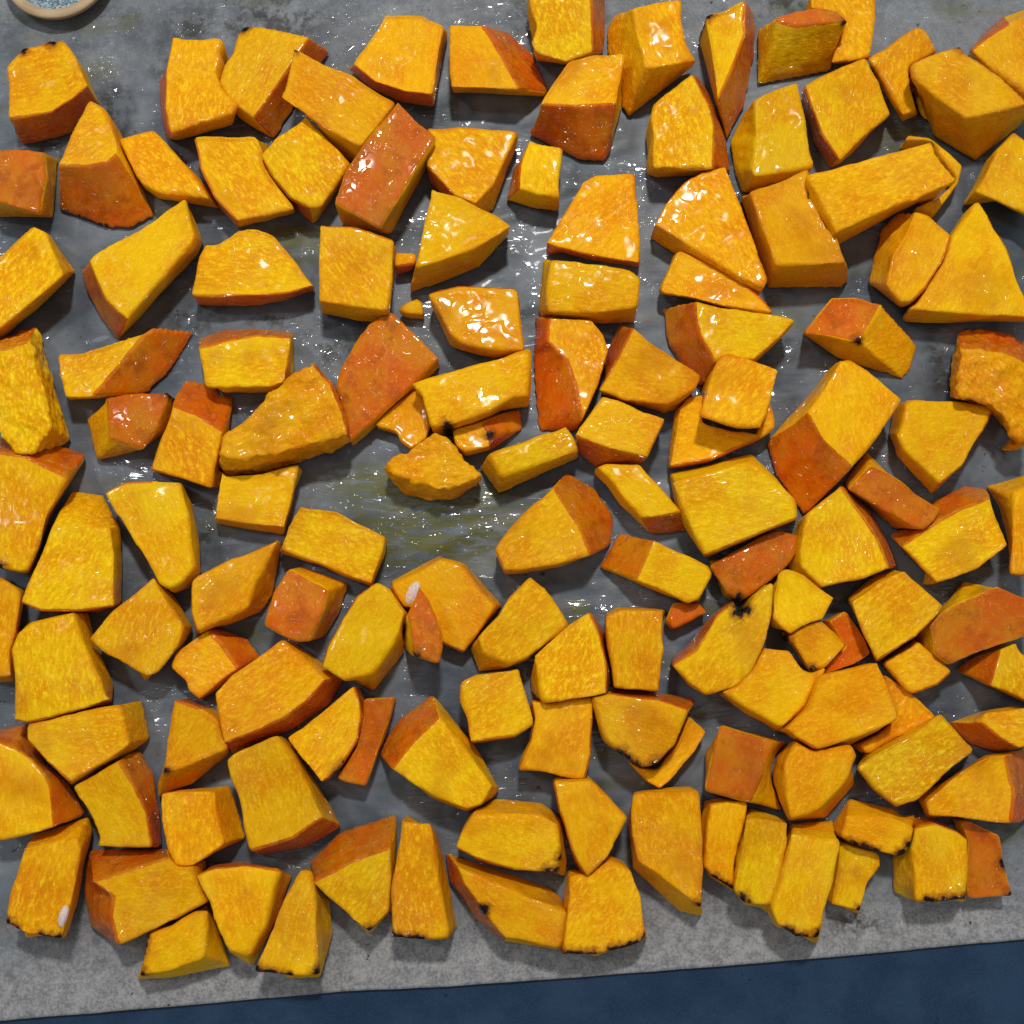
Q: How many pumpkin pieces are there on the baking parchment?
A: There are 142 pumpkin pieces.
